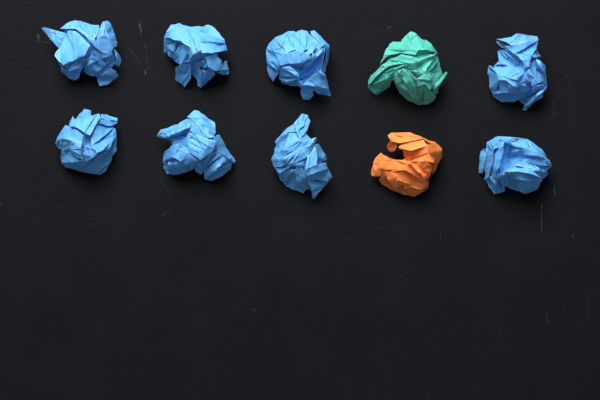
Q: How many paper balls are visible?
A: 10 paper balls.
